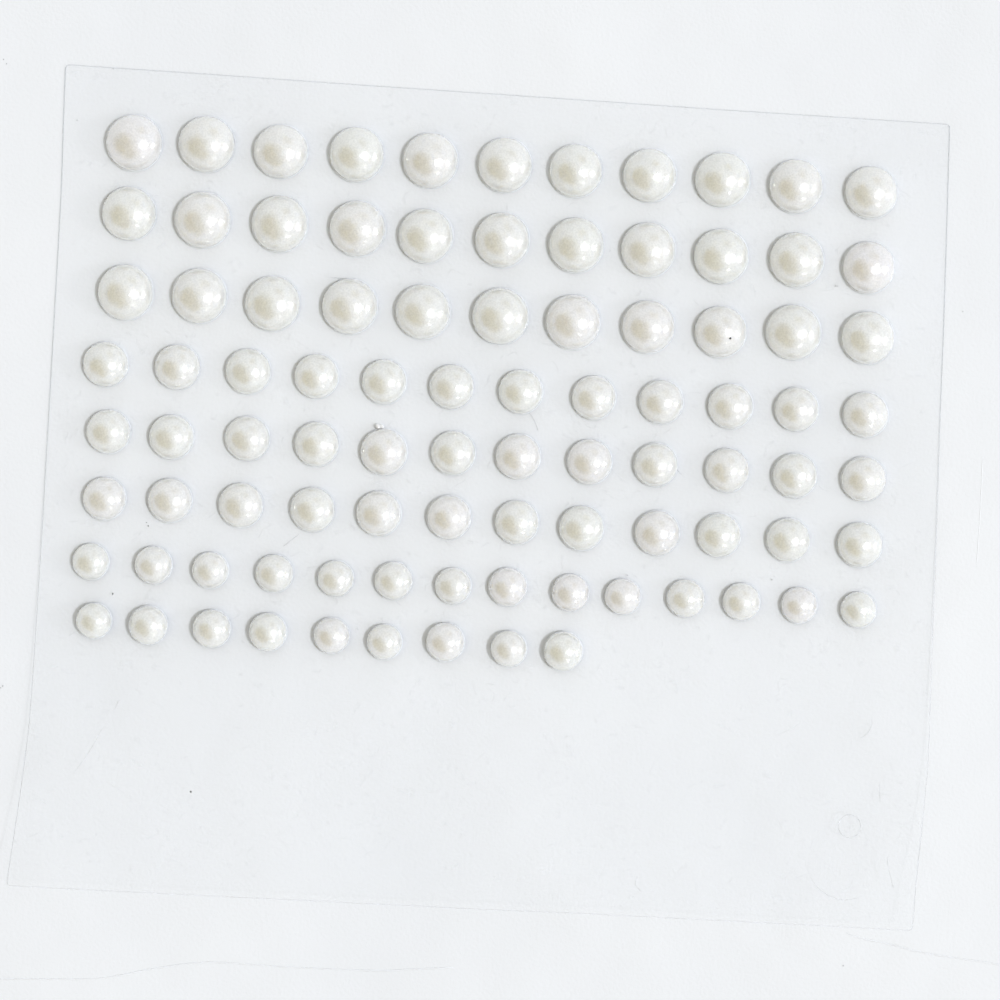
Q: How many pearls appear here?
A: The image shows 92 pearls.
